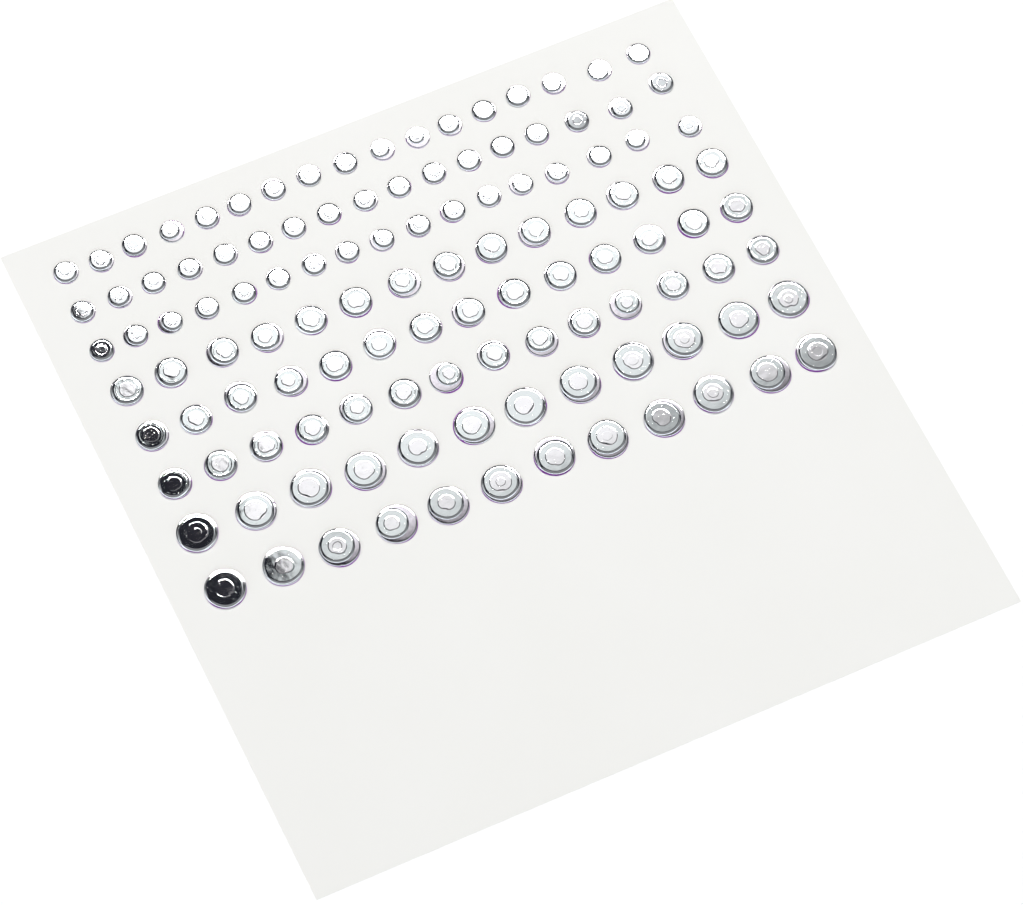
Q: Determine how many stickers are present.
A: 117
